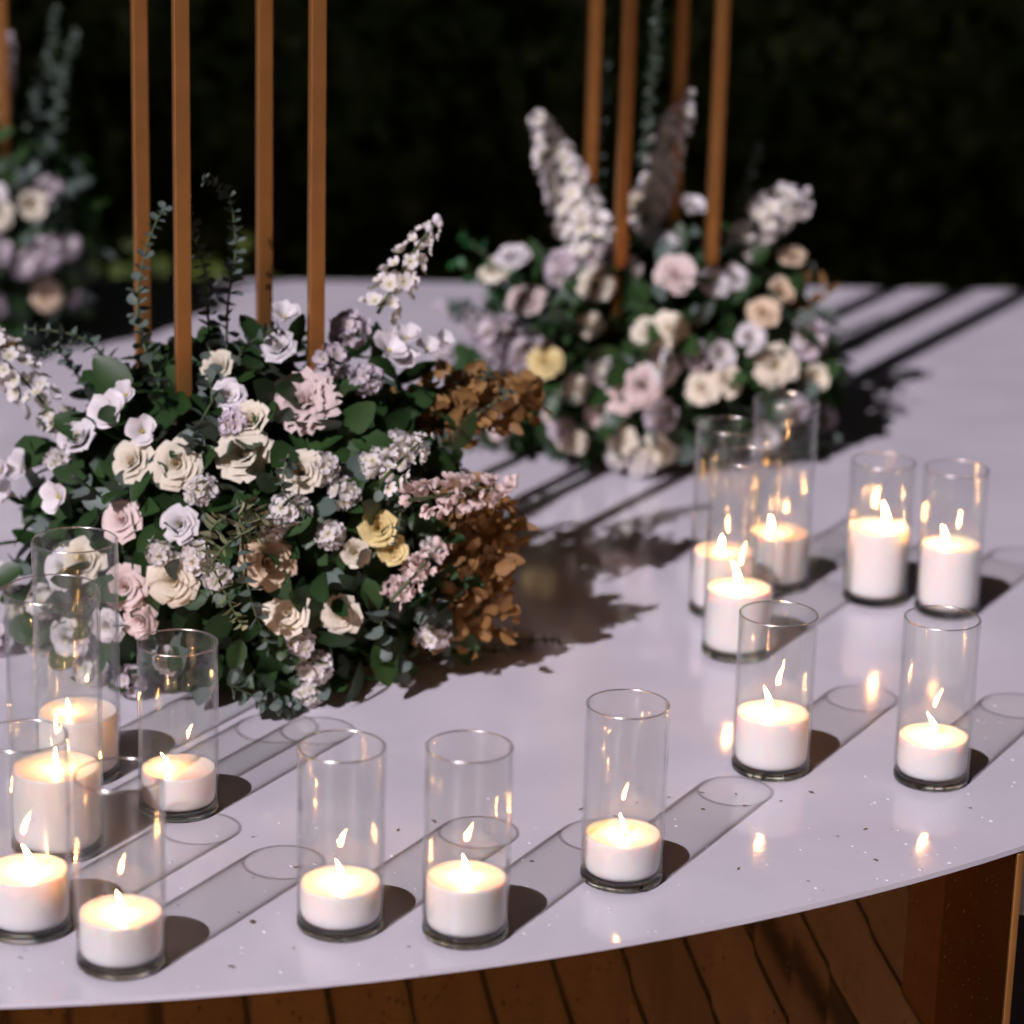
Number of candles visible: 15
